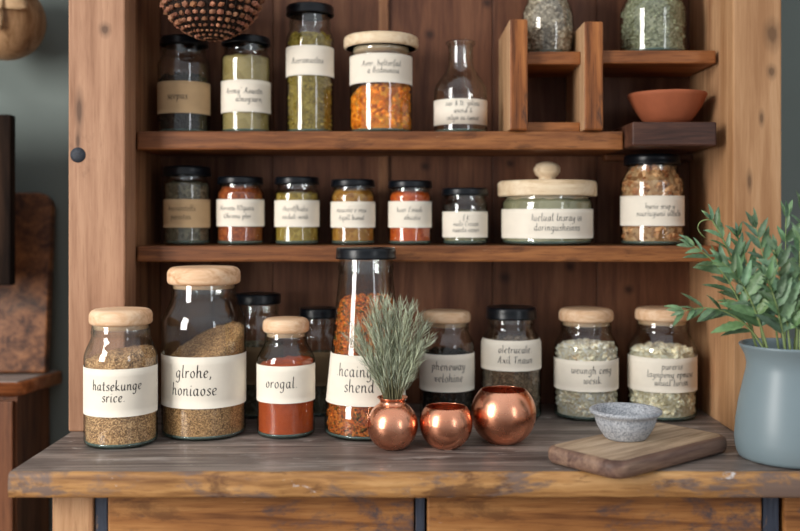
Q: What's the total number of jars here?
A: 24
